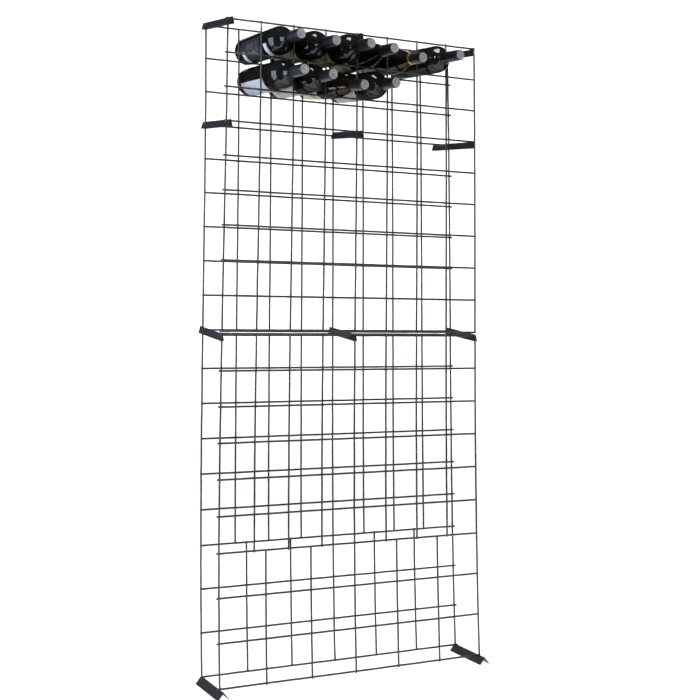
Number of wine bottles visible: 10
